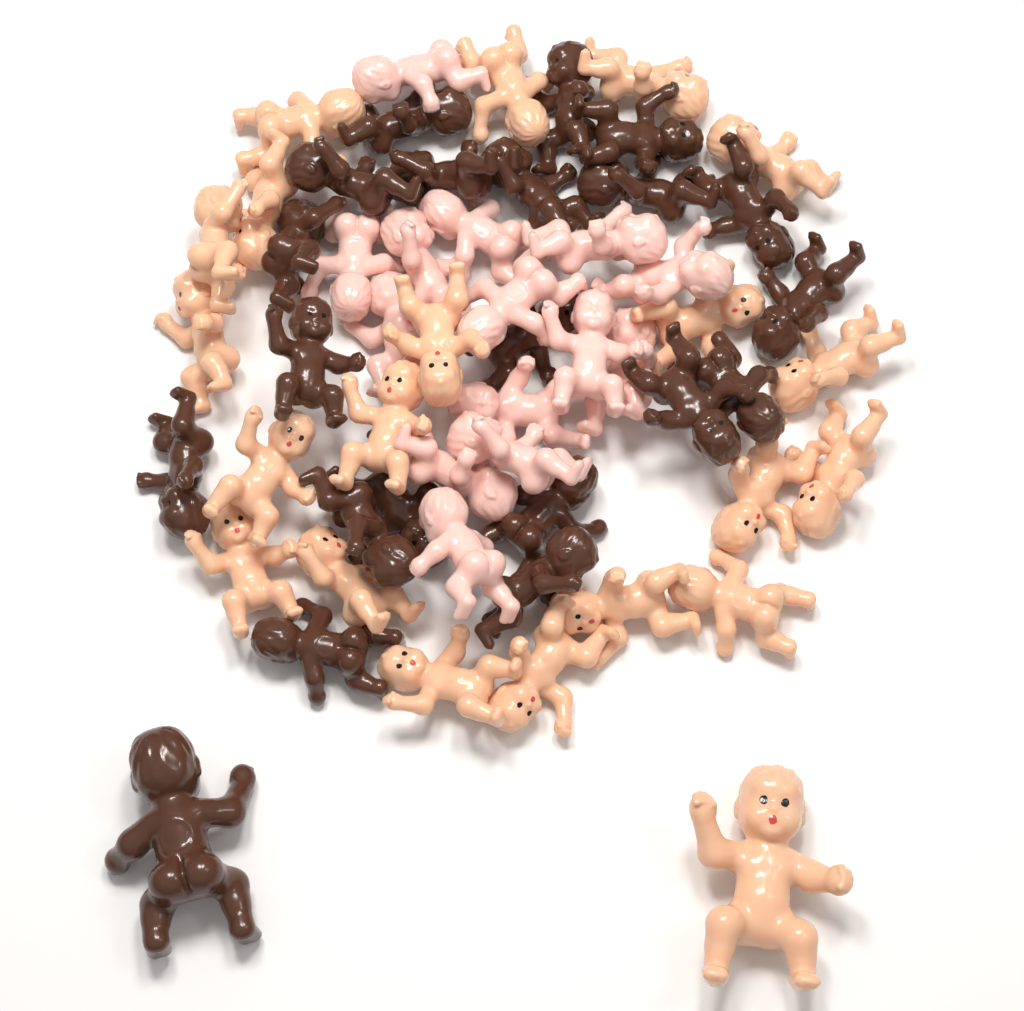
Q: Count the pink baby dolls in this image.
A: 14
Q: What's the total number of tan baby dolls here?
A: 21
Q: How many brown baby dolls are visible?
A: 21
